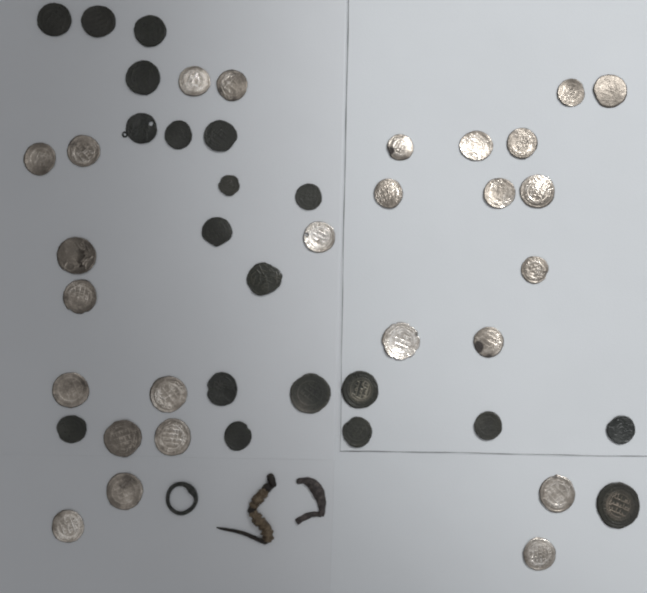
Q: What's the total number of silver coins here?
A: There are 26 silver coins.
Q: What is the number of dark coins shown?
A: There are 20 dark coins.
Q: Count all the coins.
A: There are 46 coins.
